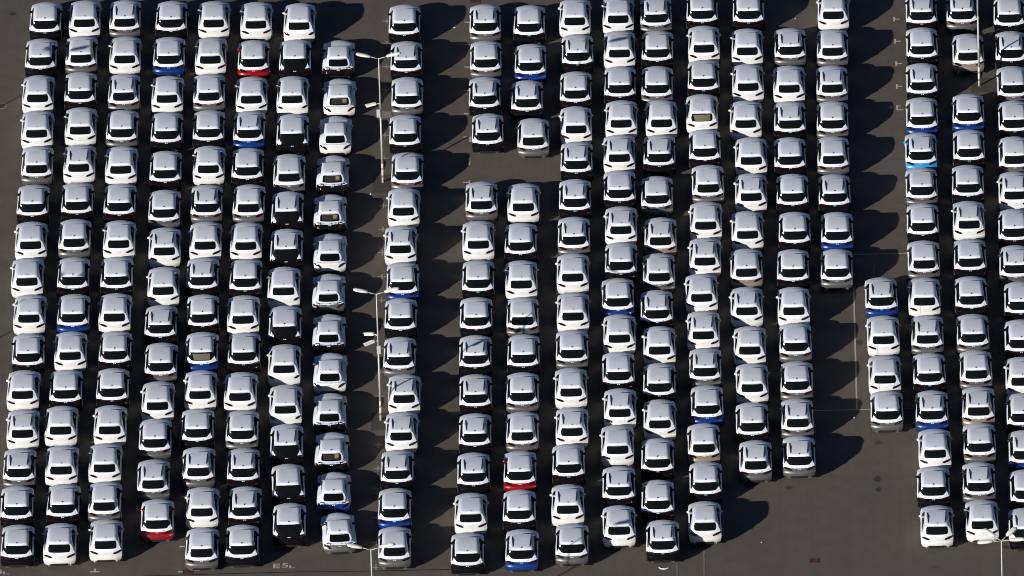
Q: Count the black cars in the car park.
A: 110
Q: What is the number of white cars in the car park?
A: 100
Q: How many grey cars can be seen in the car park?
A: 64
